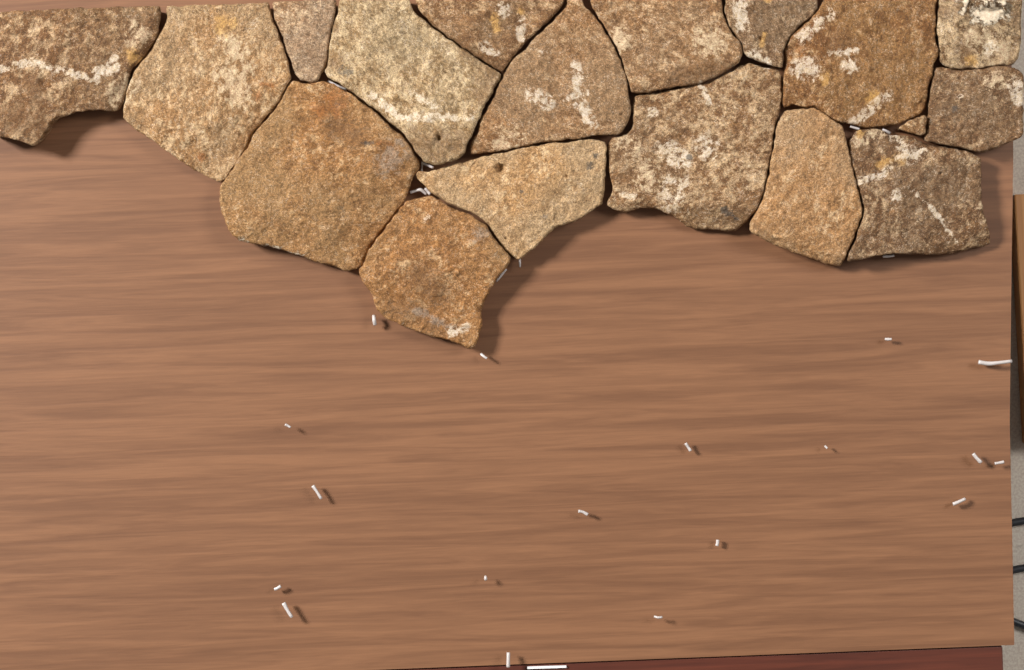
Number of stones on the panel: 18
